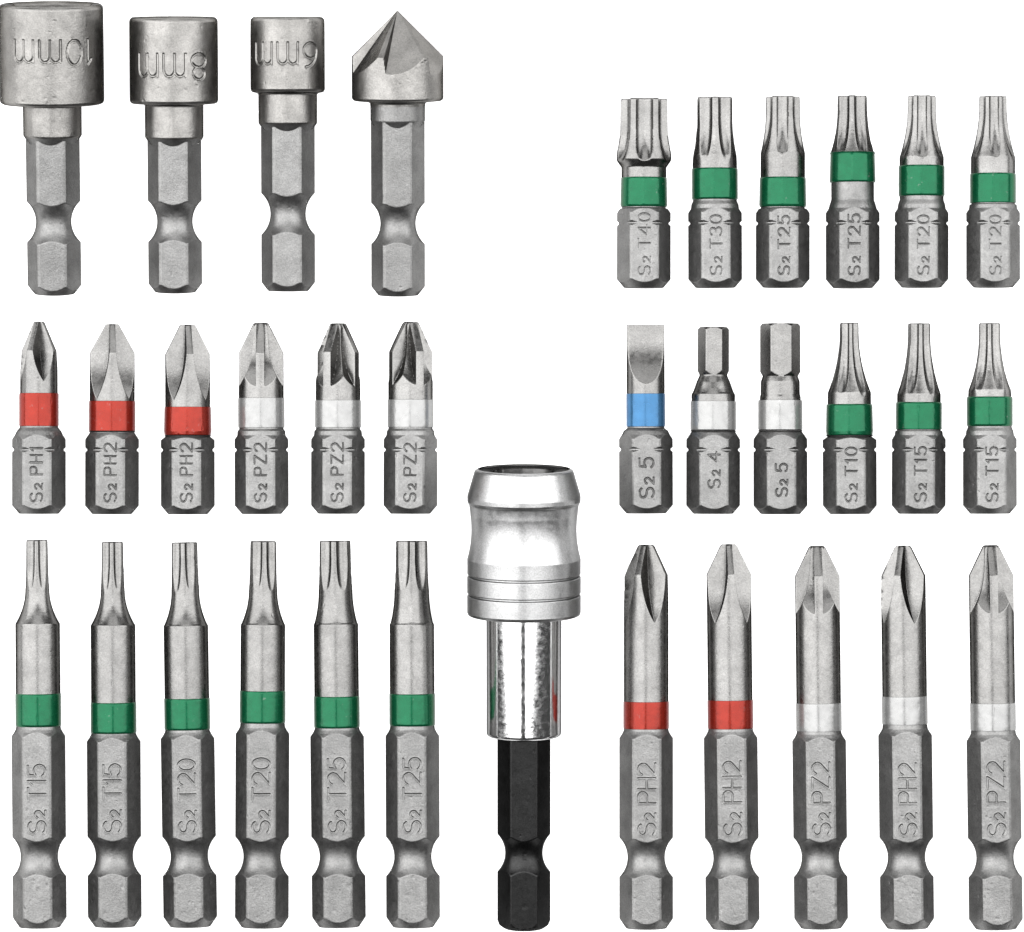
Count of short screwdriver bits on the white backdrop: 18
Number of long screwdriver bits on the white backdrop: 11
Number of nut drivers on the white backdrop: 3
